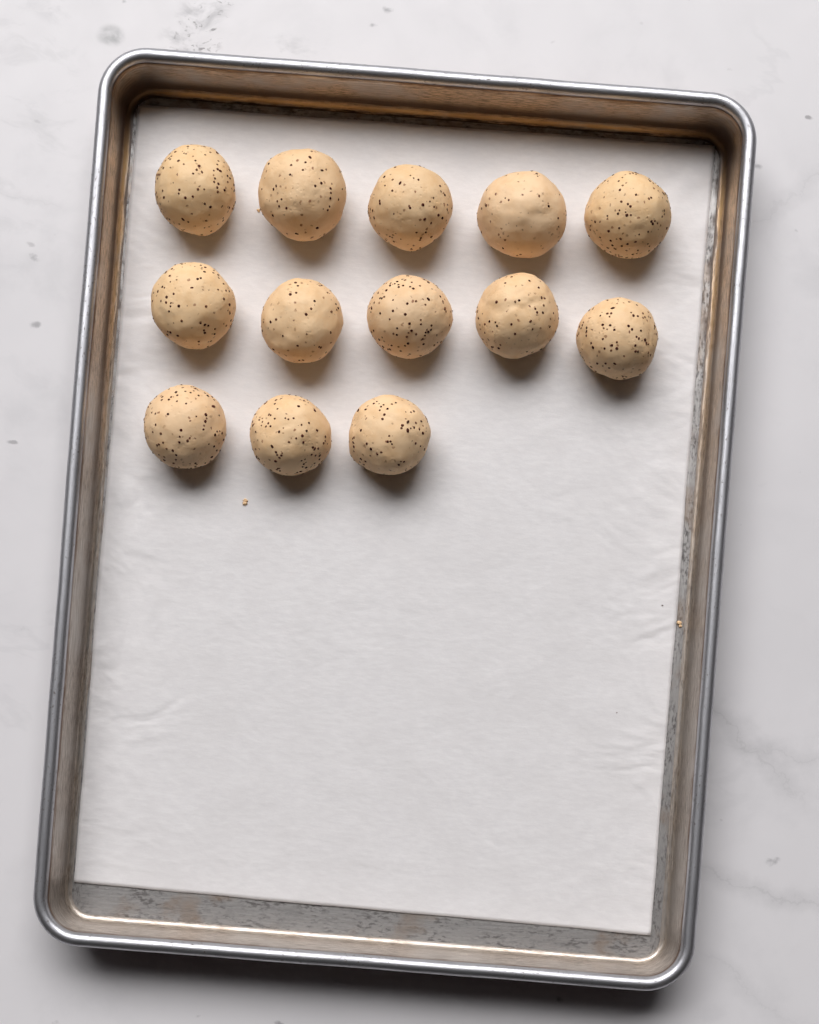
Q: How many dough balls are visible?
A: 13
